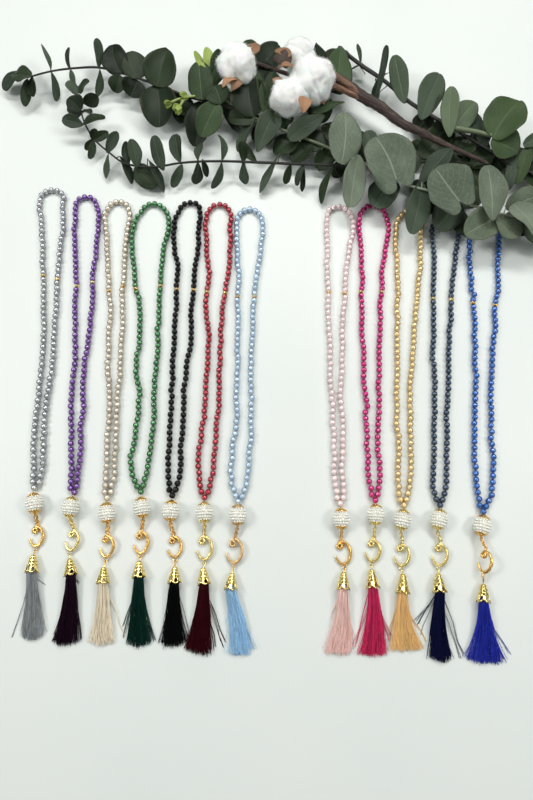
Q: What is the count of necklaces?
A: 12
